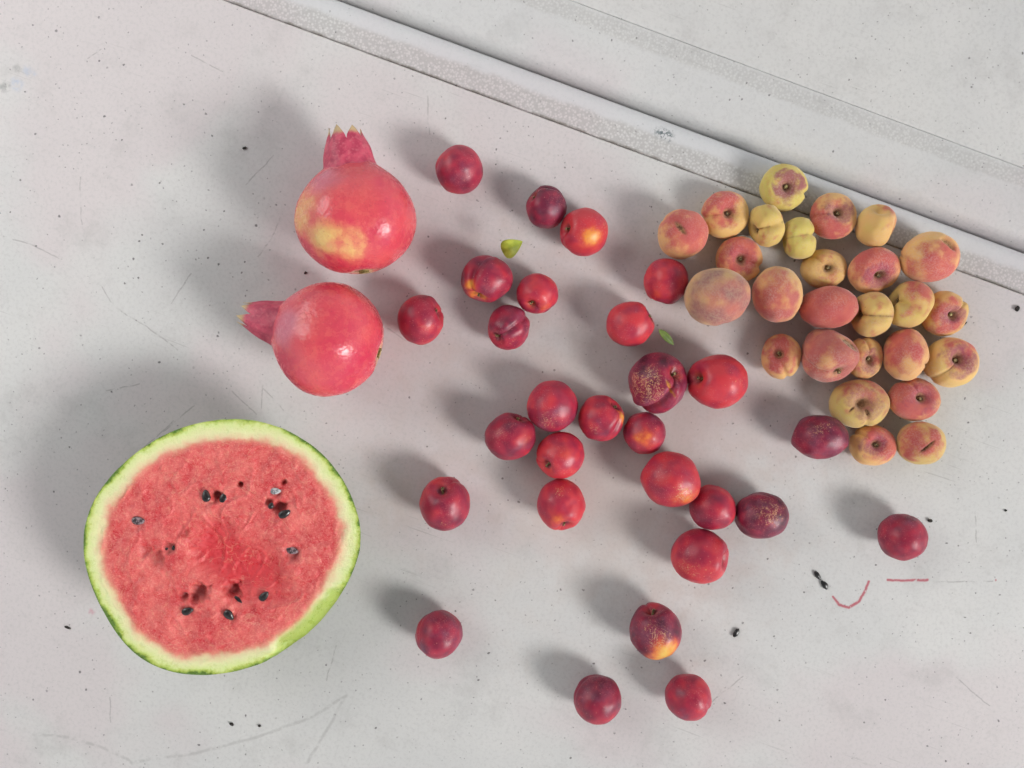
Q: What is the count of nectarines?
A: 28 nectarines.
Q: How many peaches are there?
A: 26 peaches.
